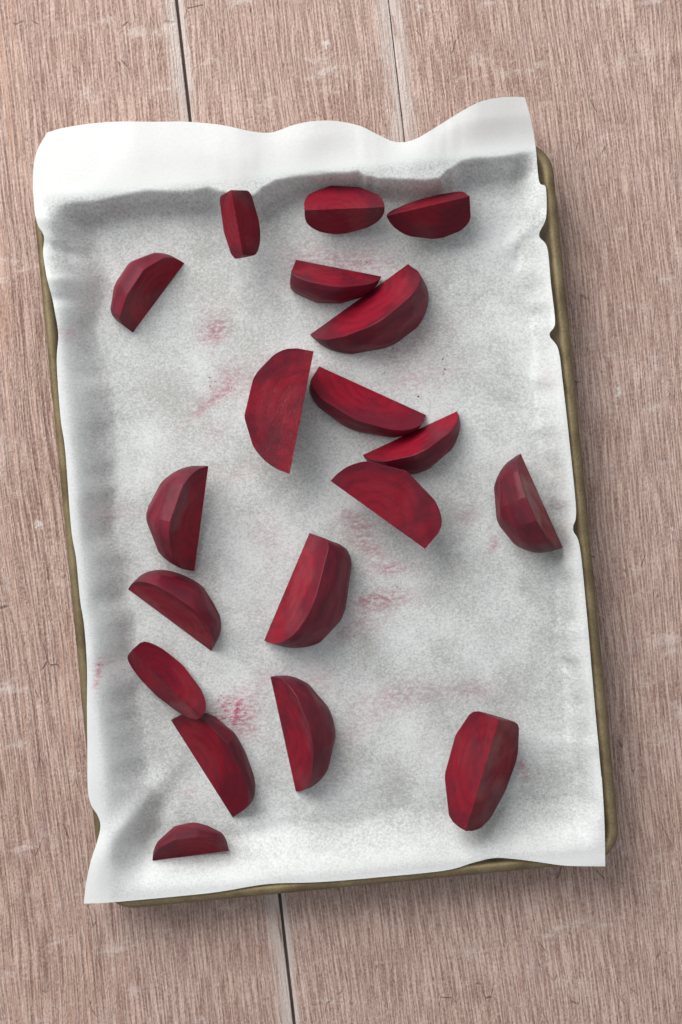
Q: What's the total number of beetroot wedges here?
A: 19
